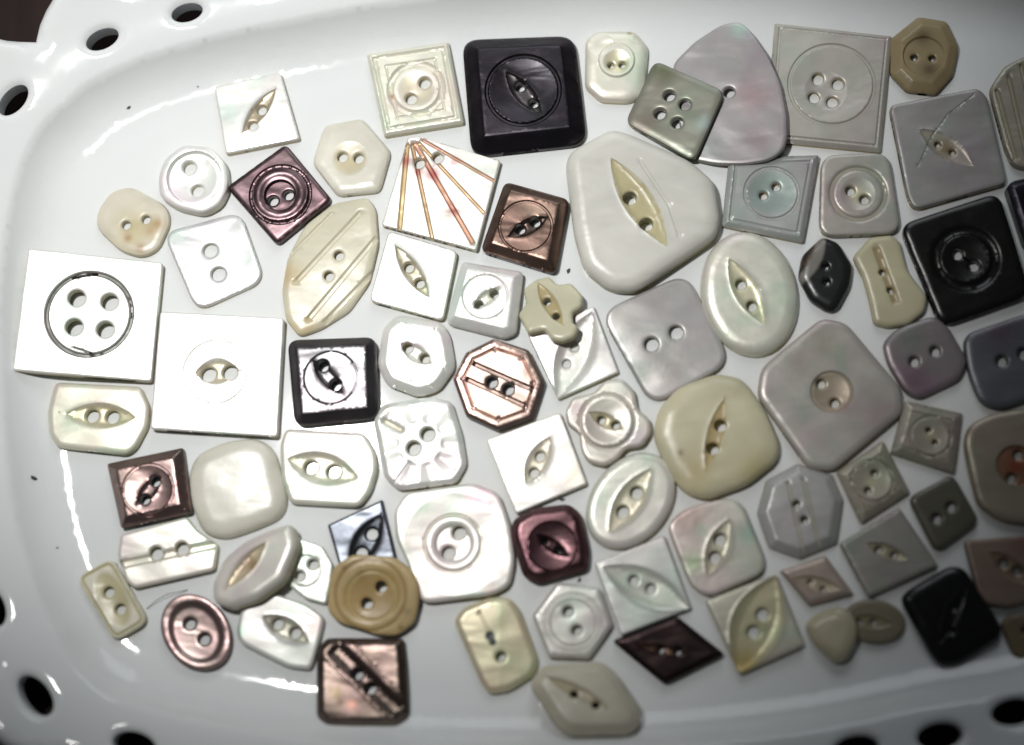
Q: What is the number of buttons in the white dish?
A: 78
